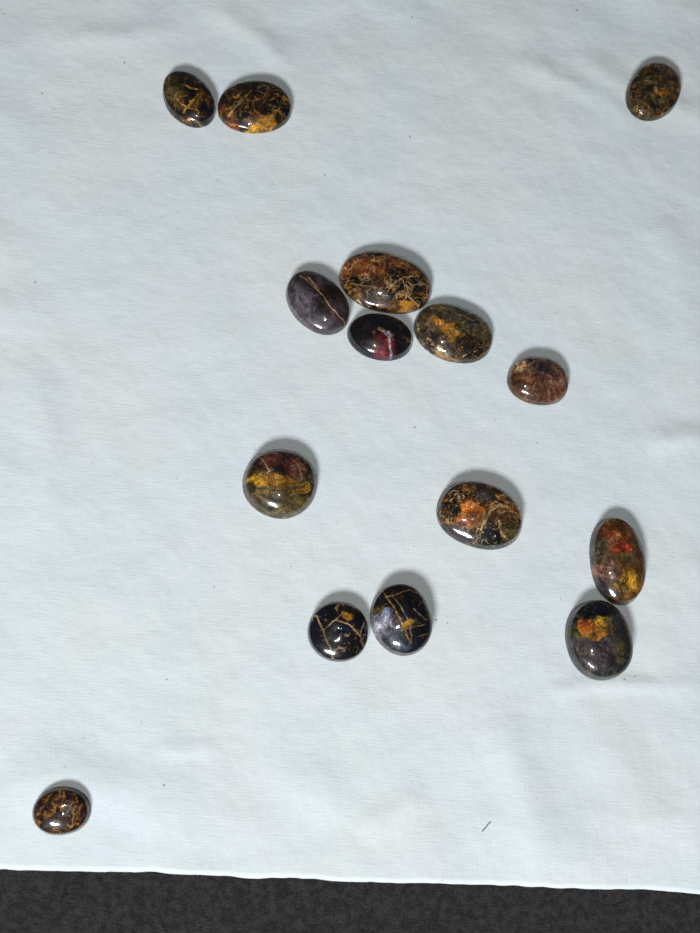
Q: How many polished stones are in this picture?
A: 15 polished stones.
